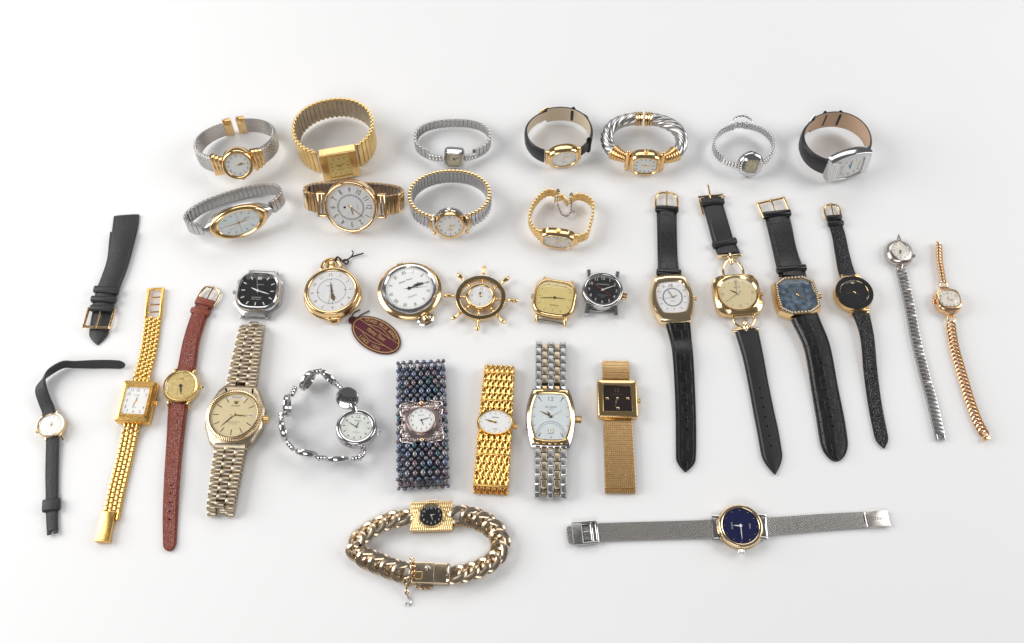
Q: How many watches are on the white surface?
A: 34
